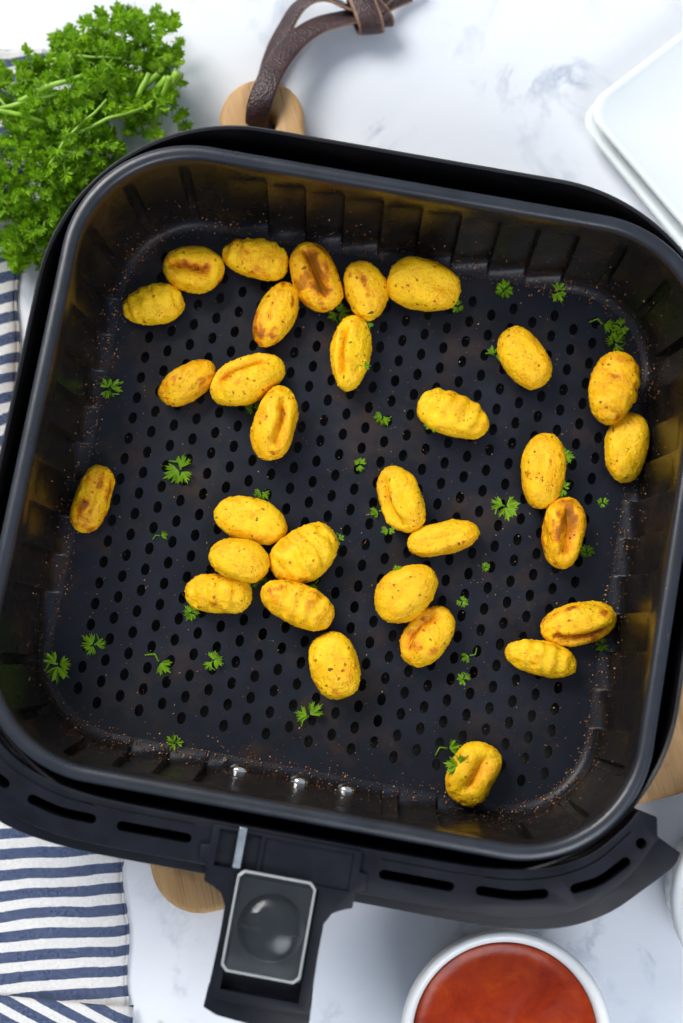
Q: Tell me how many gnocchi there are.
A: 31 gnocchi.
